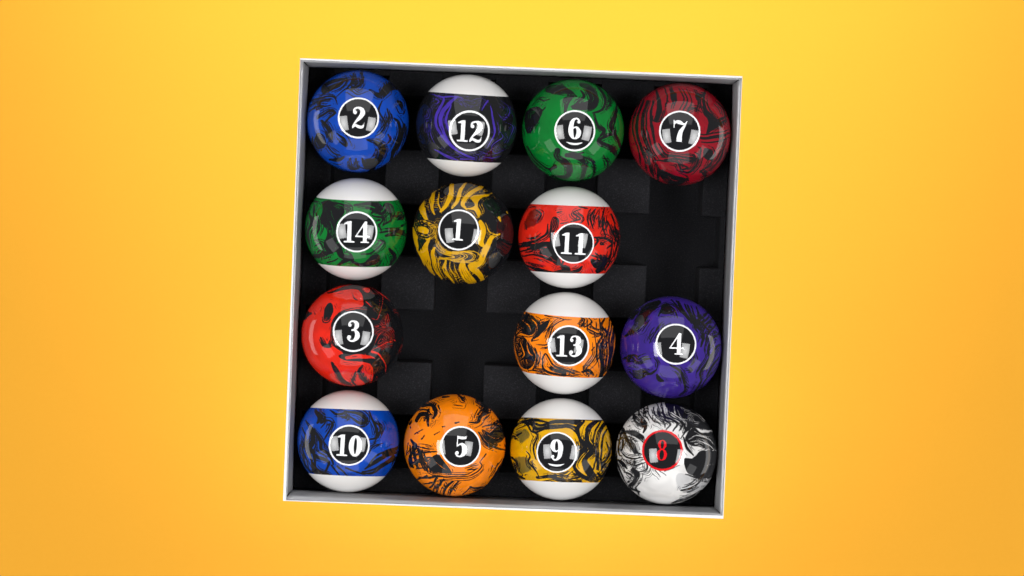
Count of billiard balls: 14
